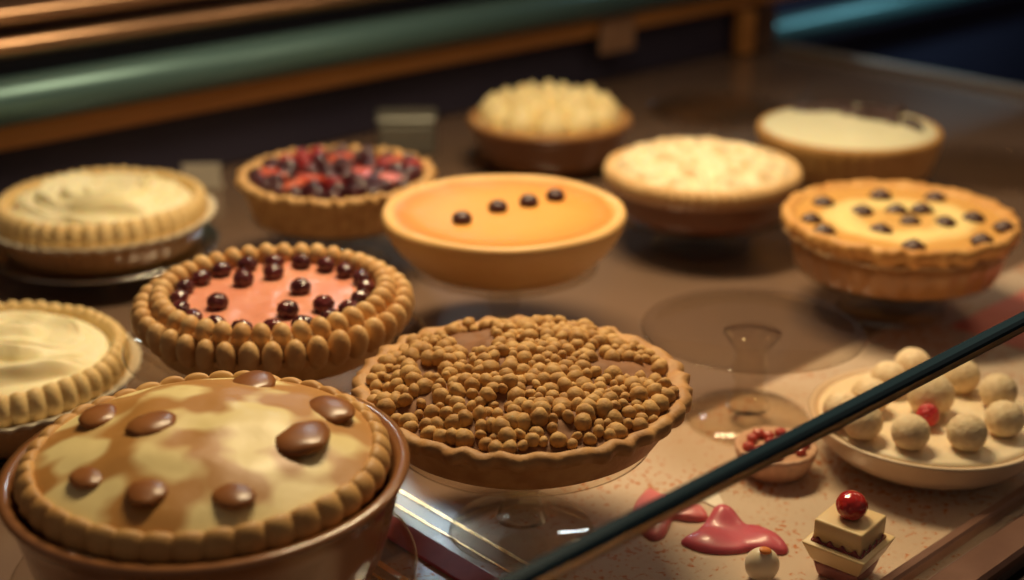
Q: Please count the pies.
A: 11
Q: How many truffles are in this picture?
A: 11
